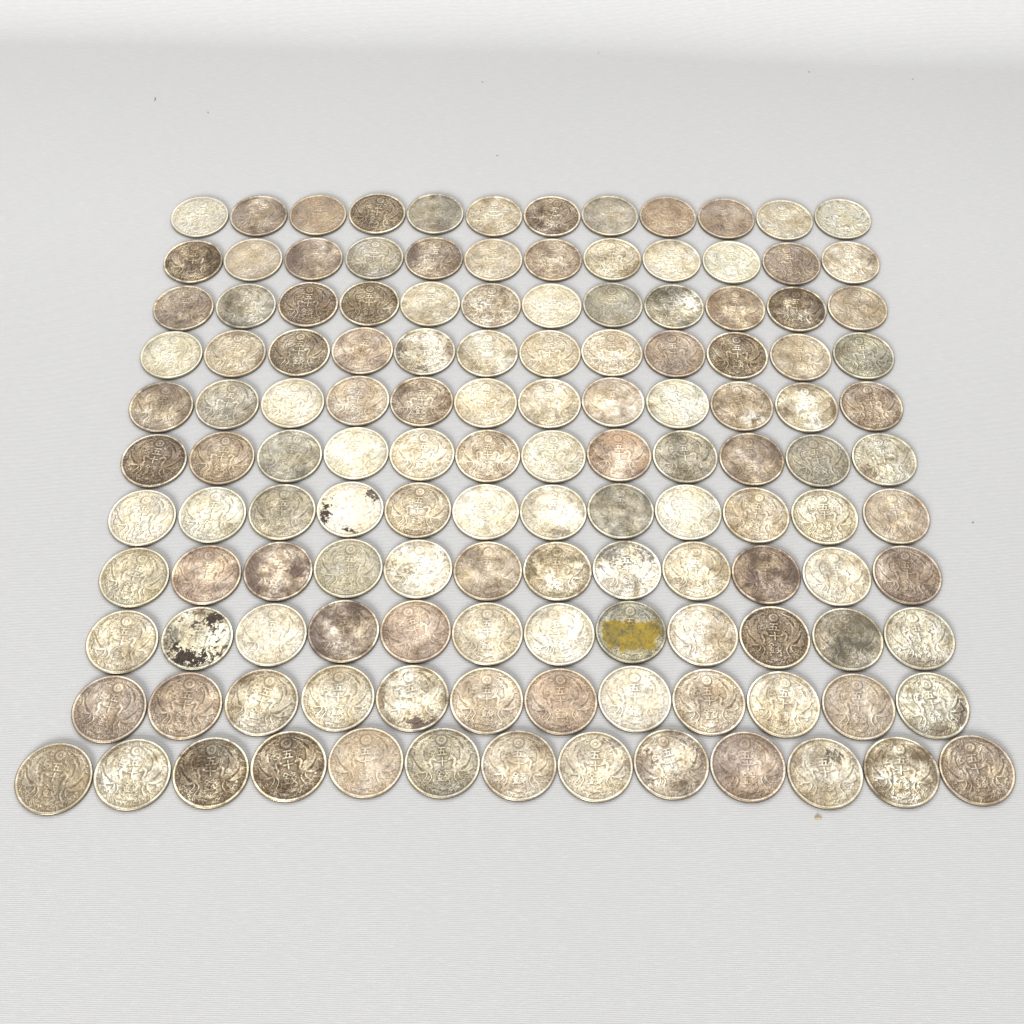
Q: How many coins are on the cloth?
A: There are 133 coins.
